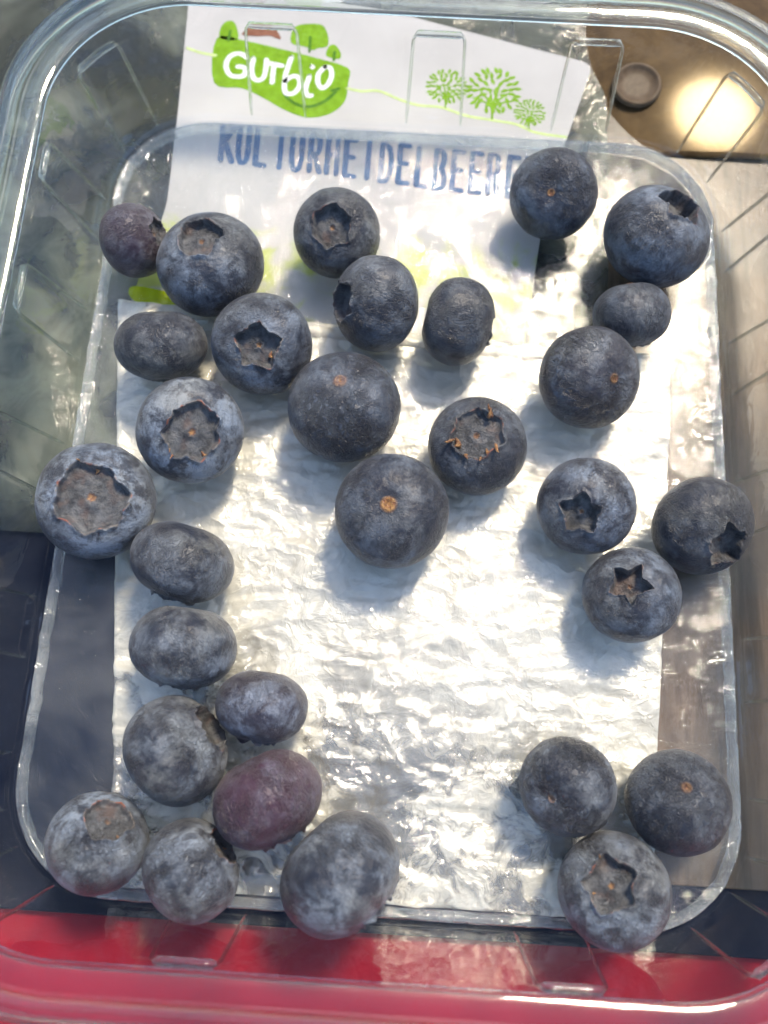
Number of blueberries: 30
